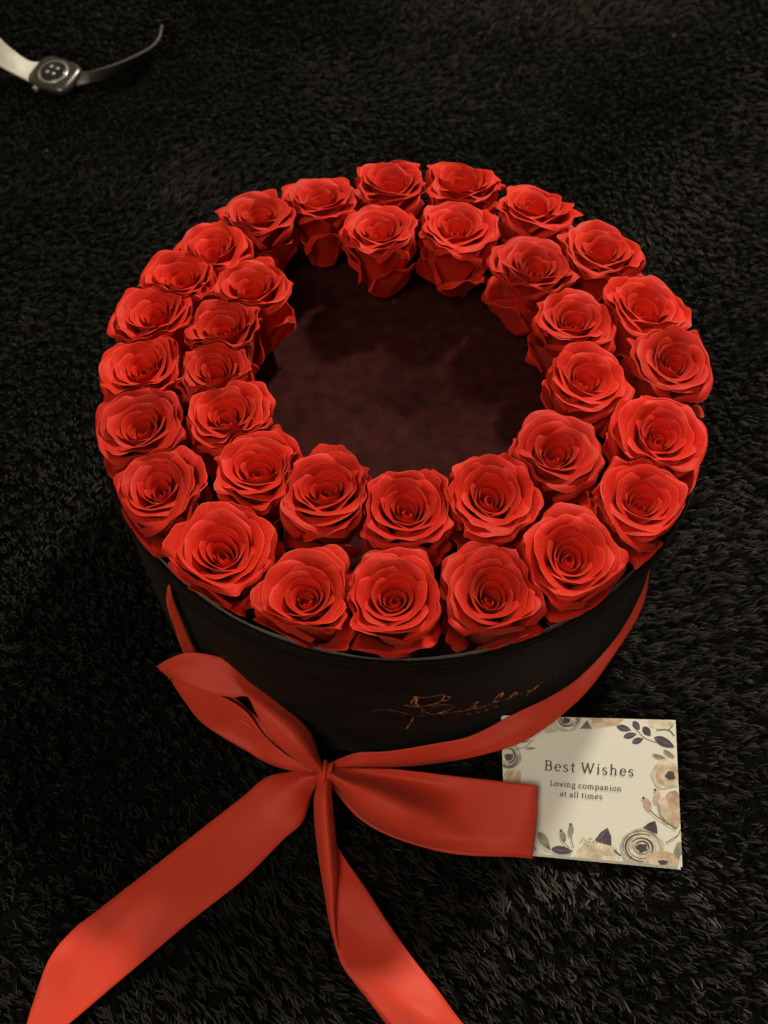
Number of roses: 35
